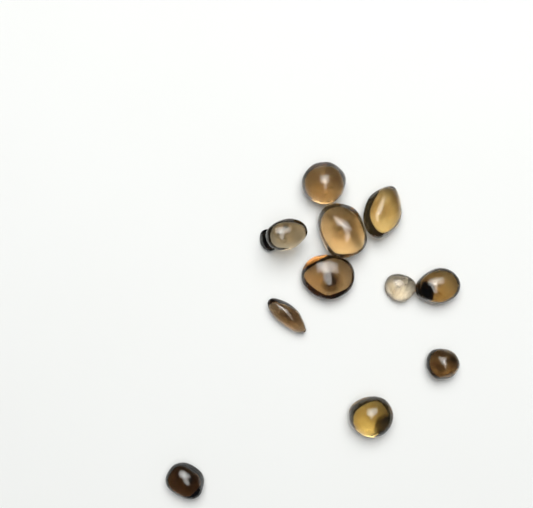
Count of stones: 12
